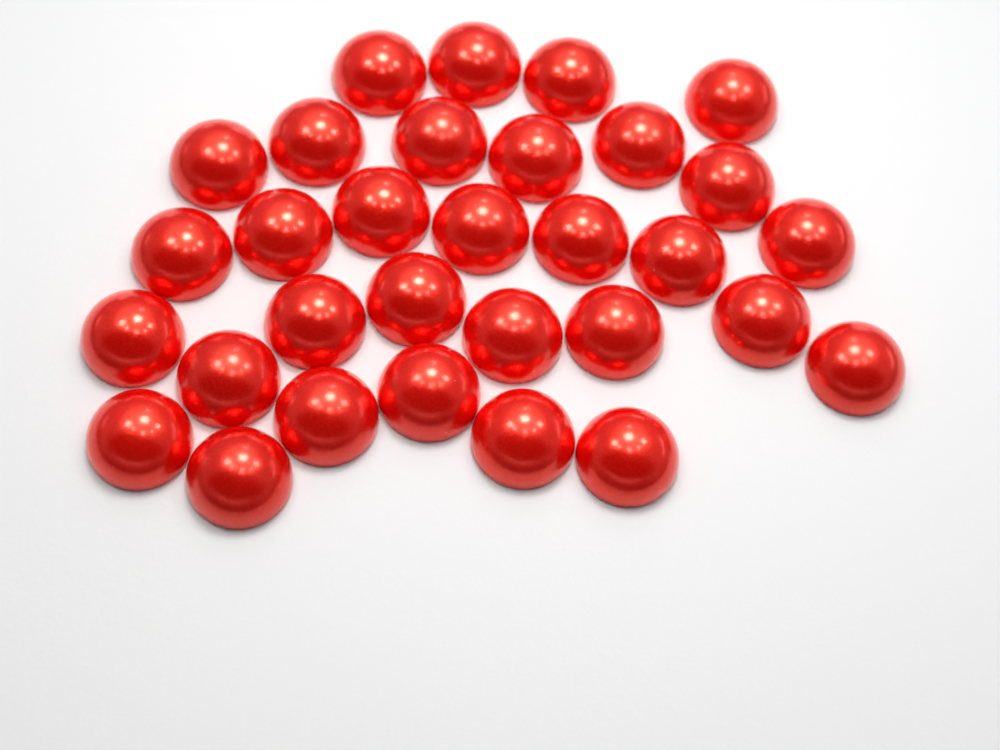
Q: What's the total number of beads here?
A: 31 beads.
